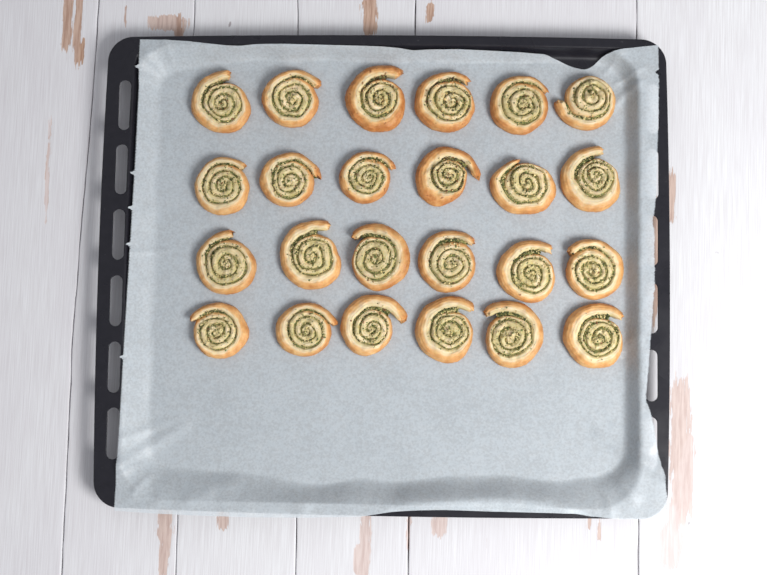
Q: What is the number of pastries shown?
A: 24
